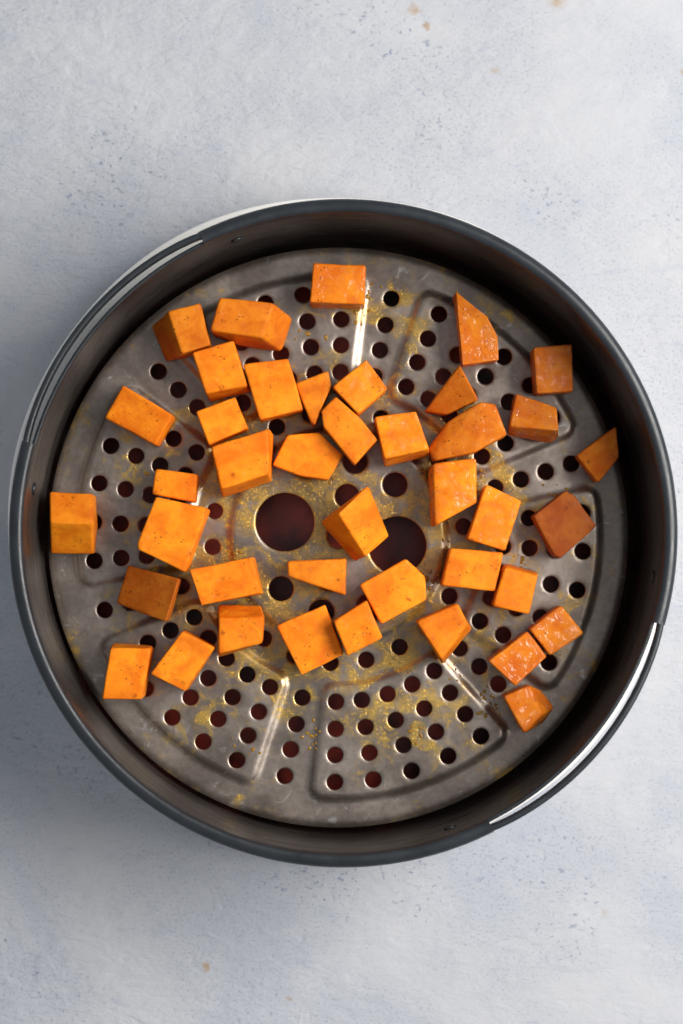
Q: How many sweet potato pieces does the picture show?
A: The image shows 41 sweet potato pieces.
